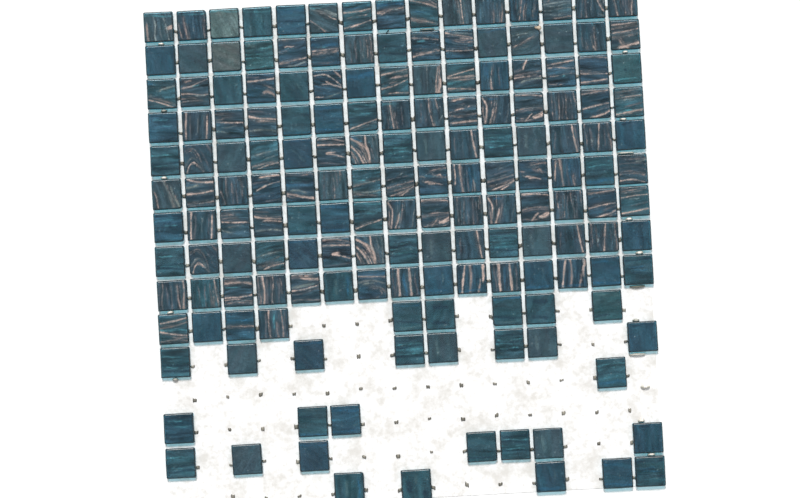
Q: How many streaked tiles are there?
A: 96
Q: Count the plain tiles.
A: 72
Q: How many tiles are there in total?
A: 168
